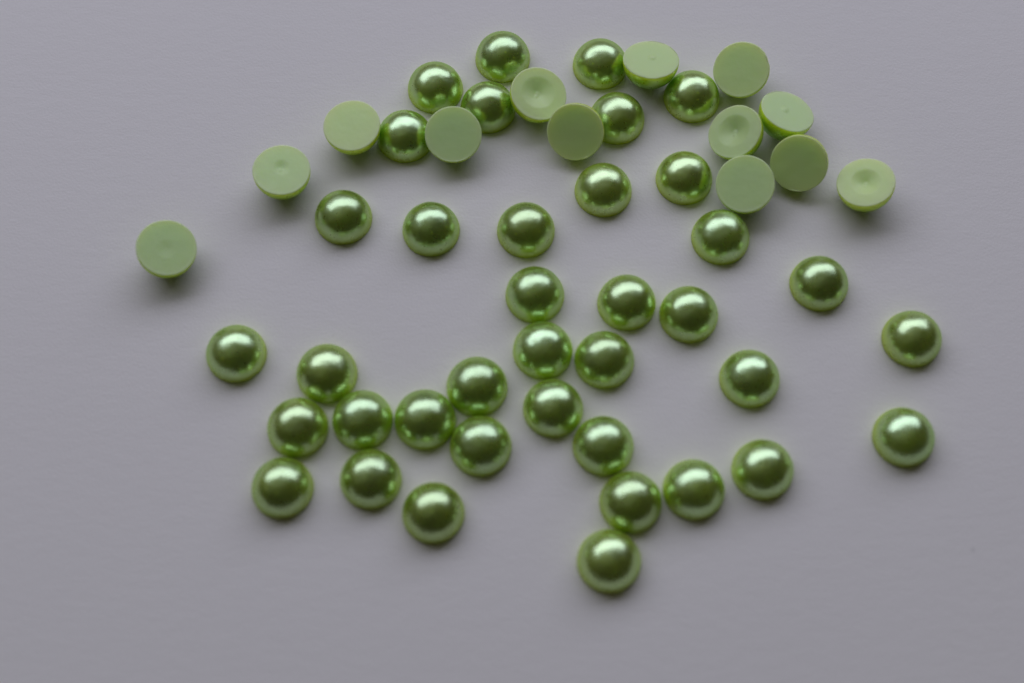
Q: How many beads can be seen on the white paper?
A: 51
